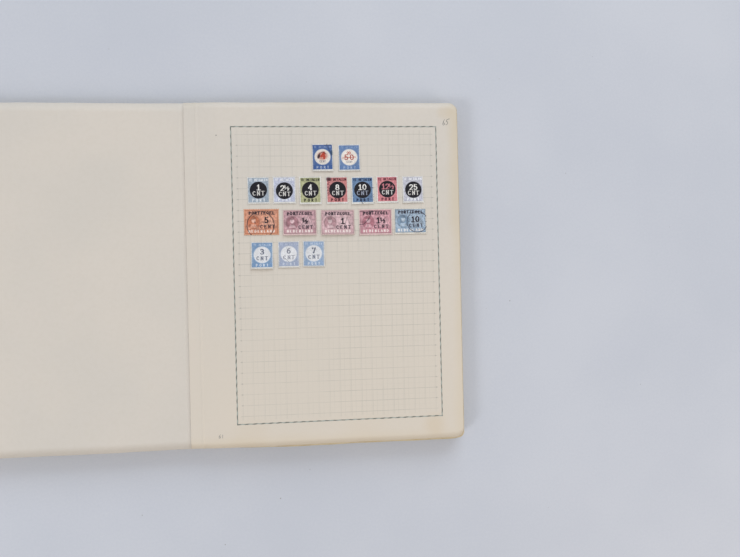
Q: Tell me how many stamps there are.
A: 17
